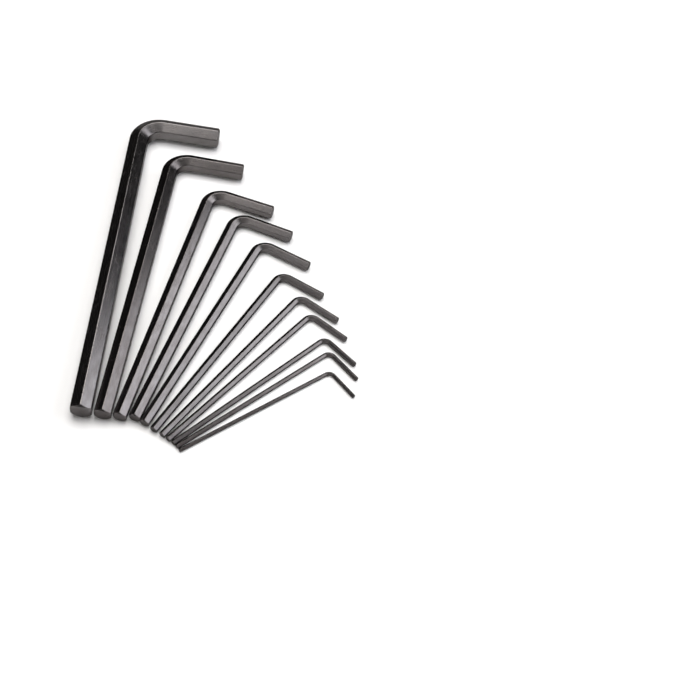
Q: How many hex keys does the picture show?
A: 11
